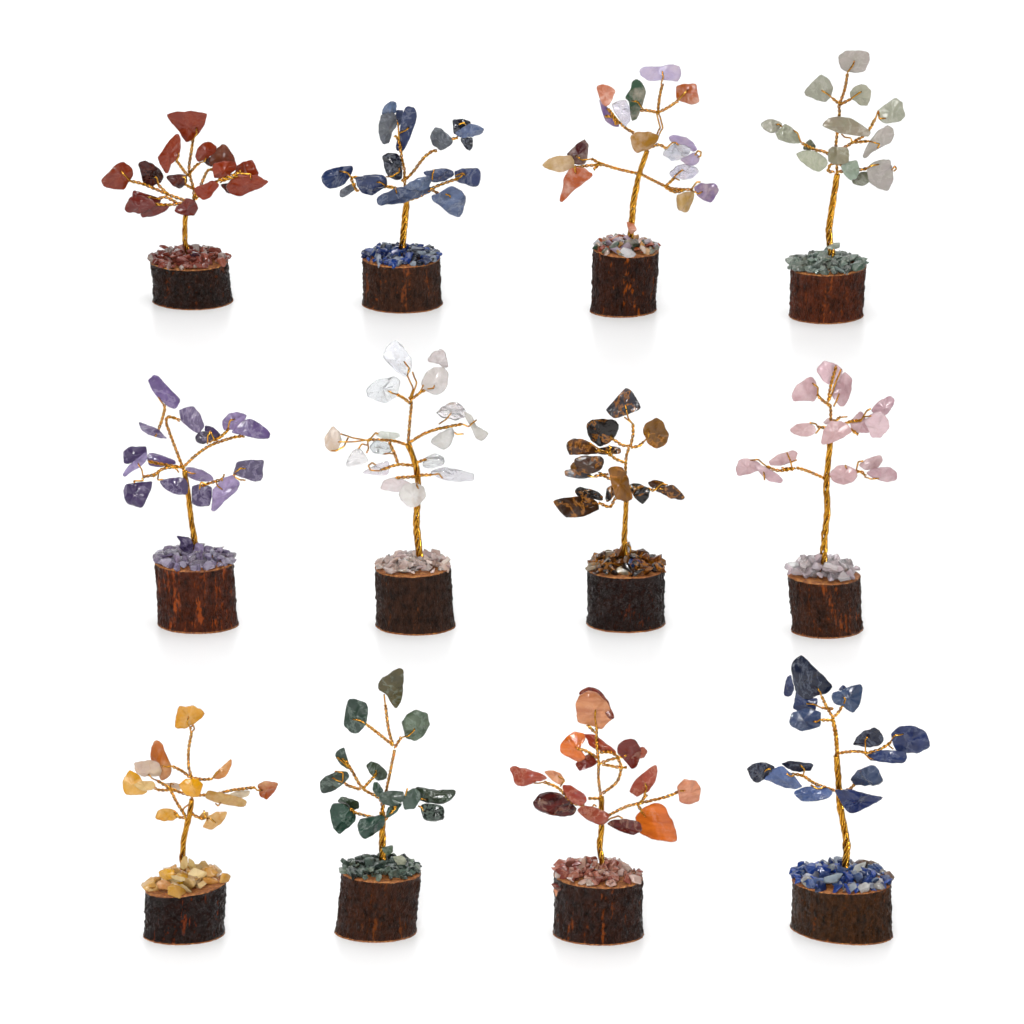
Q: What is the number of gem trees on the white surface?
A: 12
